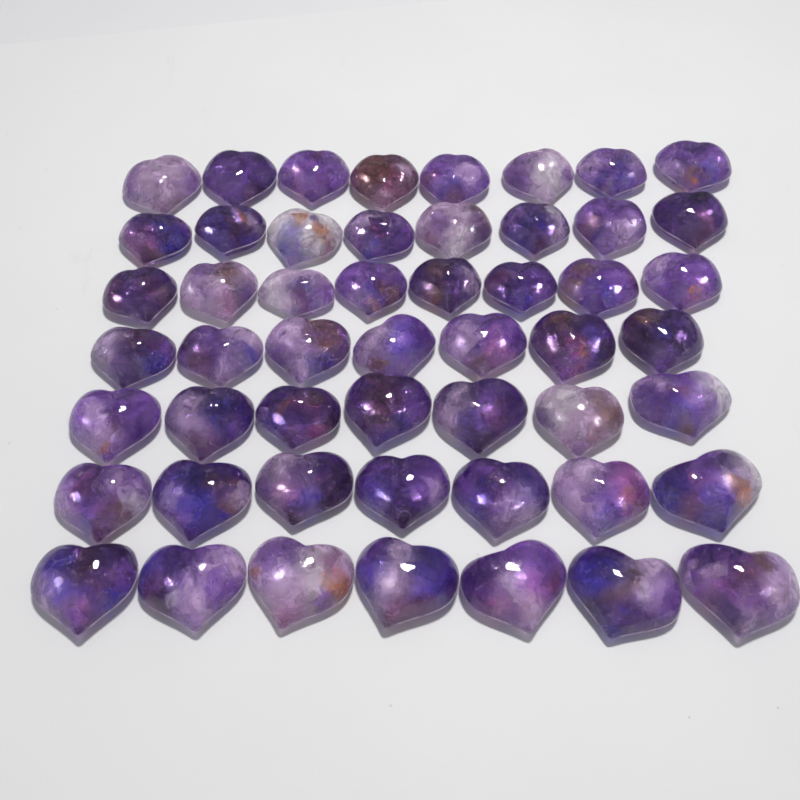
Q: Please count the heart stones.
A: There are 52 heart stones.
